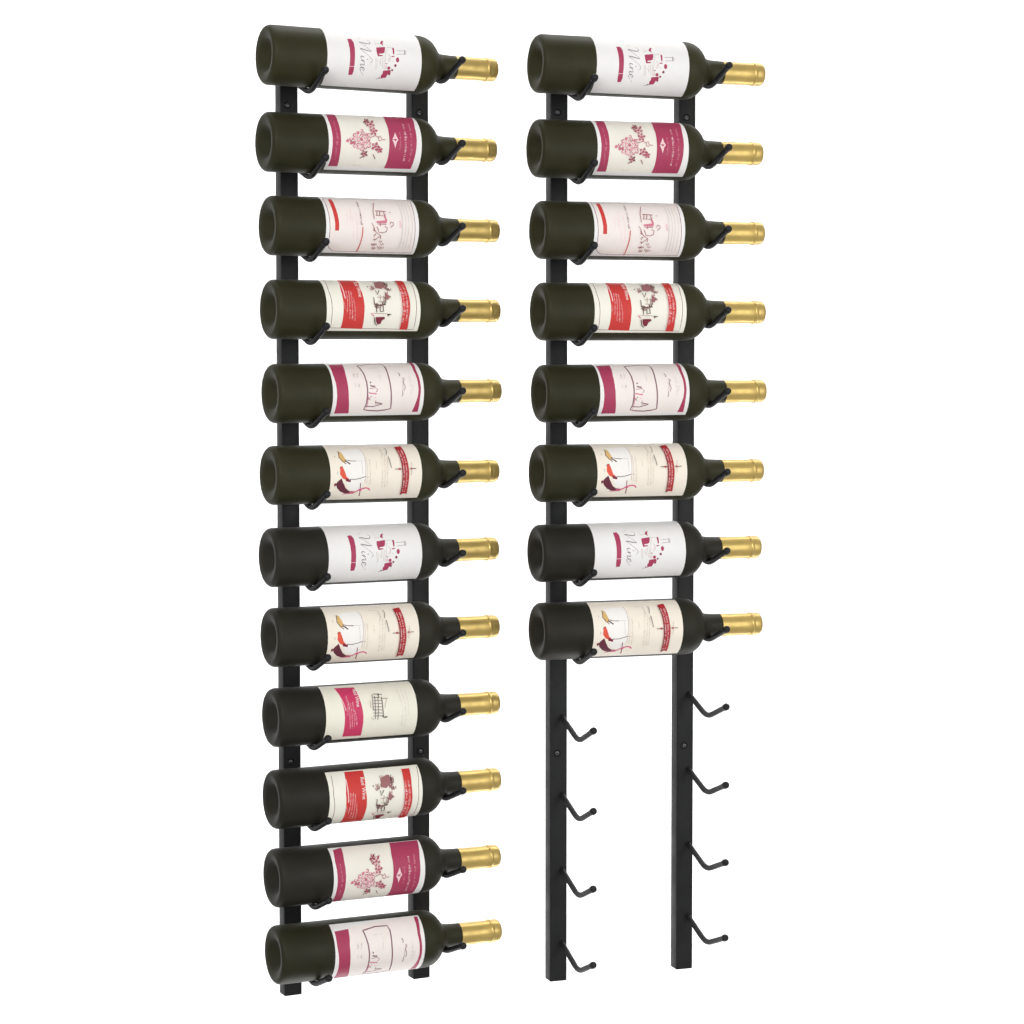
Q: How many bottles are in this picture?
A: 20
